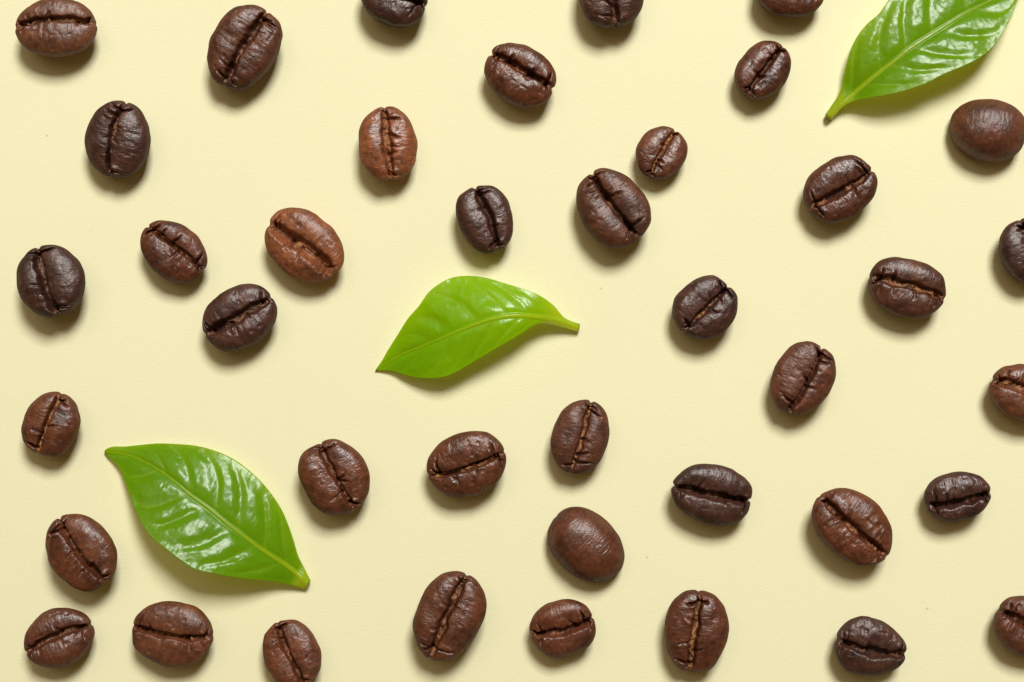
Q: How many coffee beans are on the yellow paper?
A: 40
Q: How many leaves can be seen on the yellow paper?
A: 3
